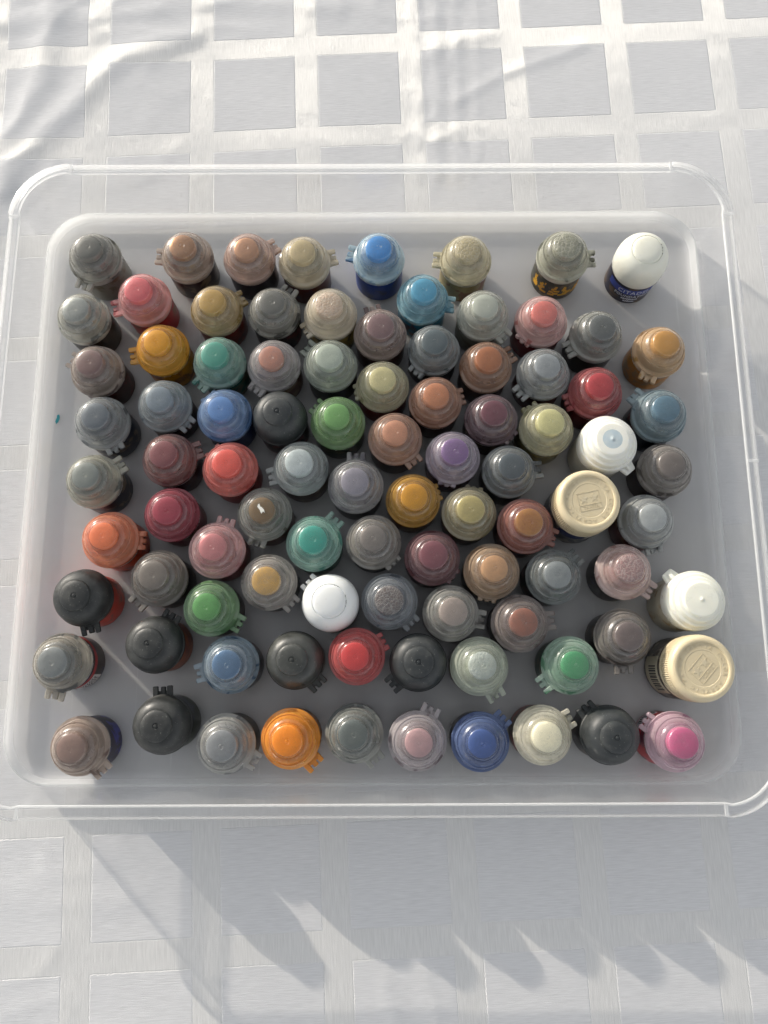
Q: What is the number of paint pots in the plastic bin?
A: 92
